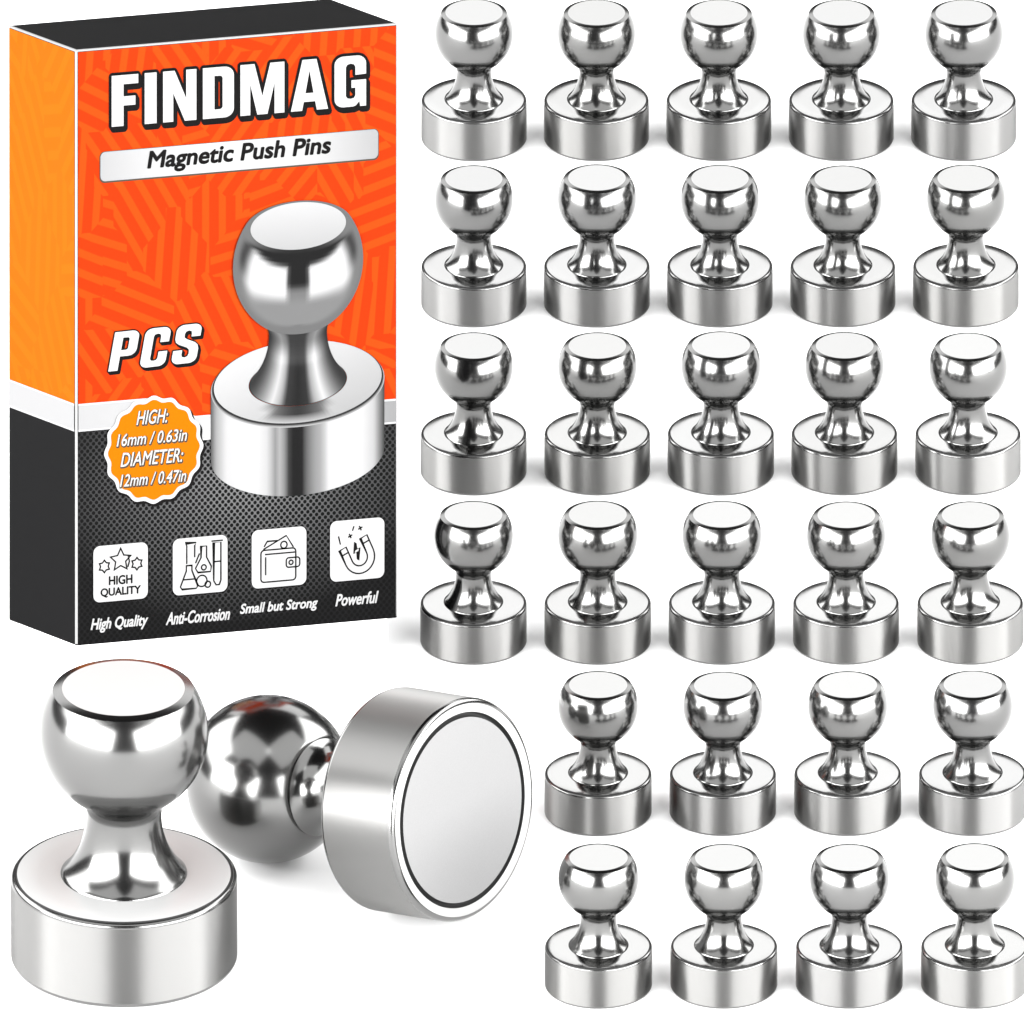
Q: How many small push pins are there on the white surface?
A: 28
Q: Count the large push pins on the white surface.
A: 2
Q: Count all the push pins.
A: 30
